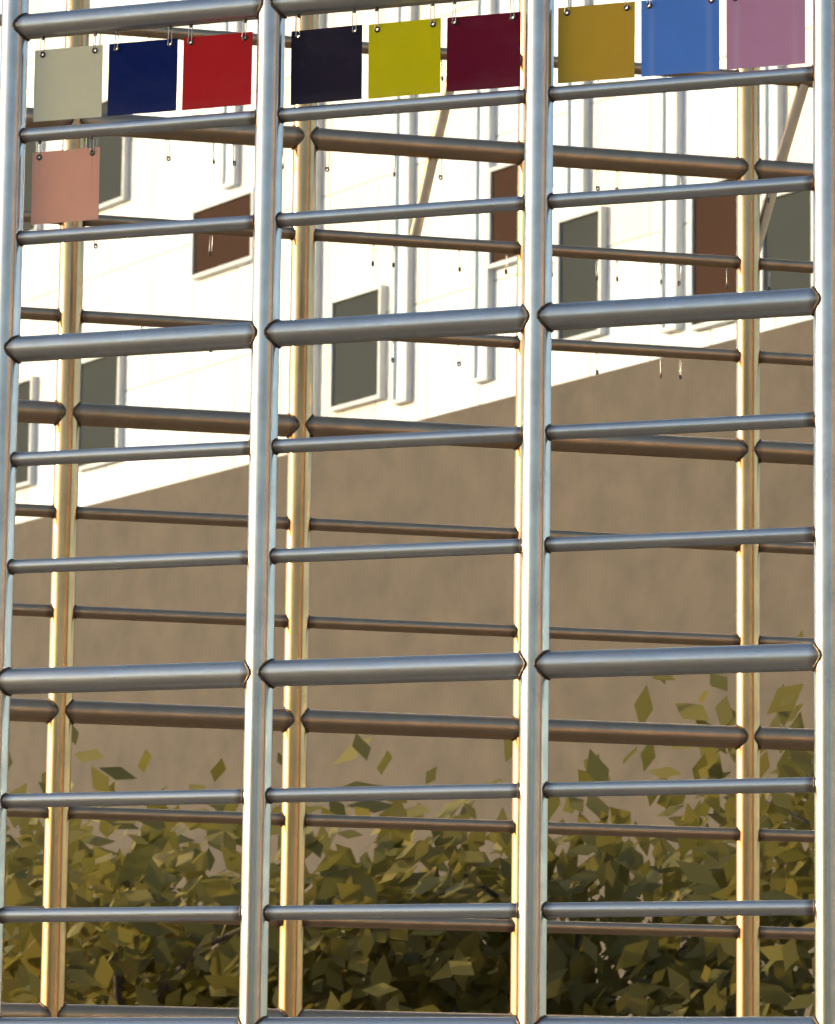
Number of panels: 10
